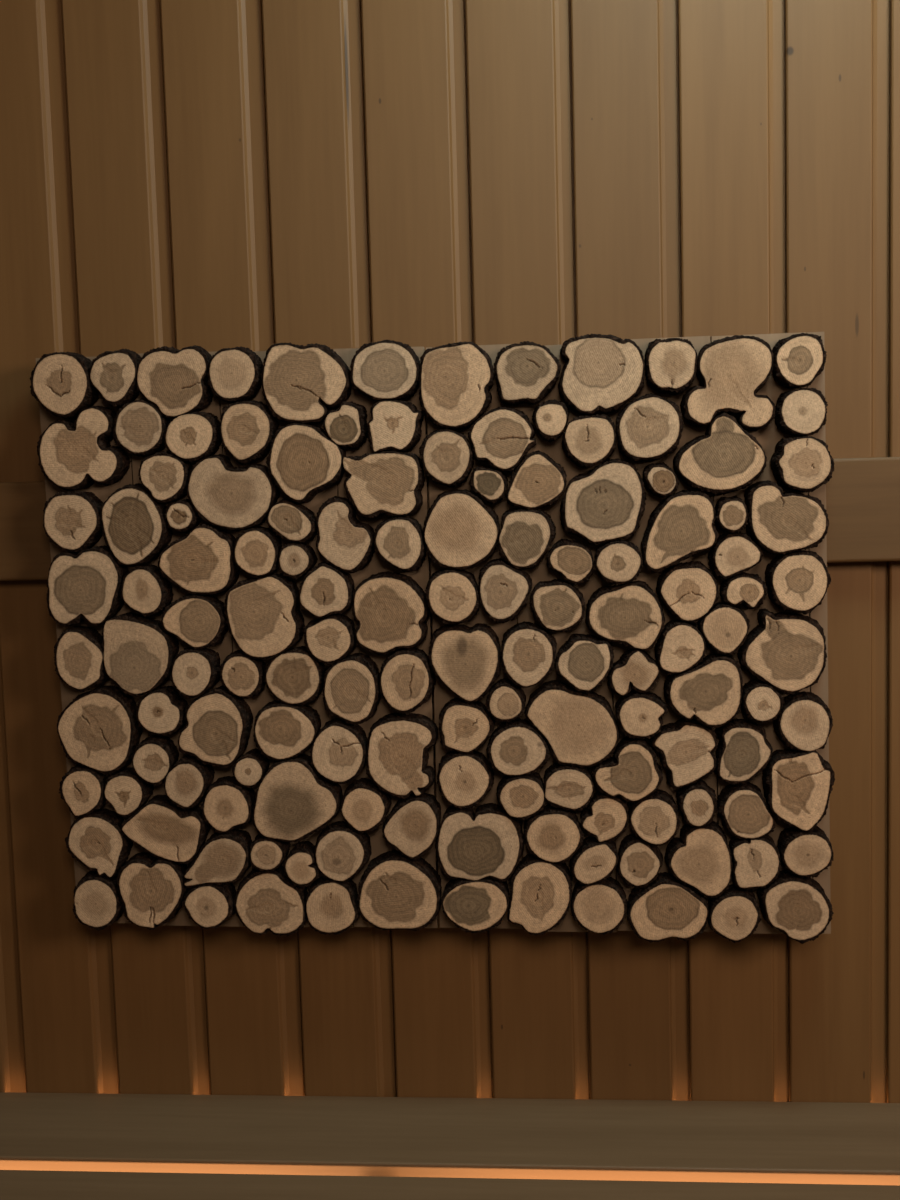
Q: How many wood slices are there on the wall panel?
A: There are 138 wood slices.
